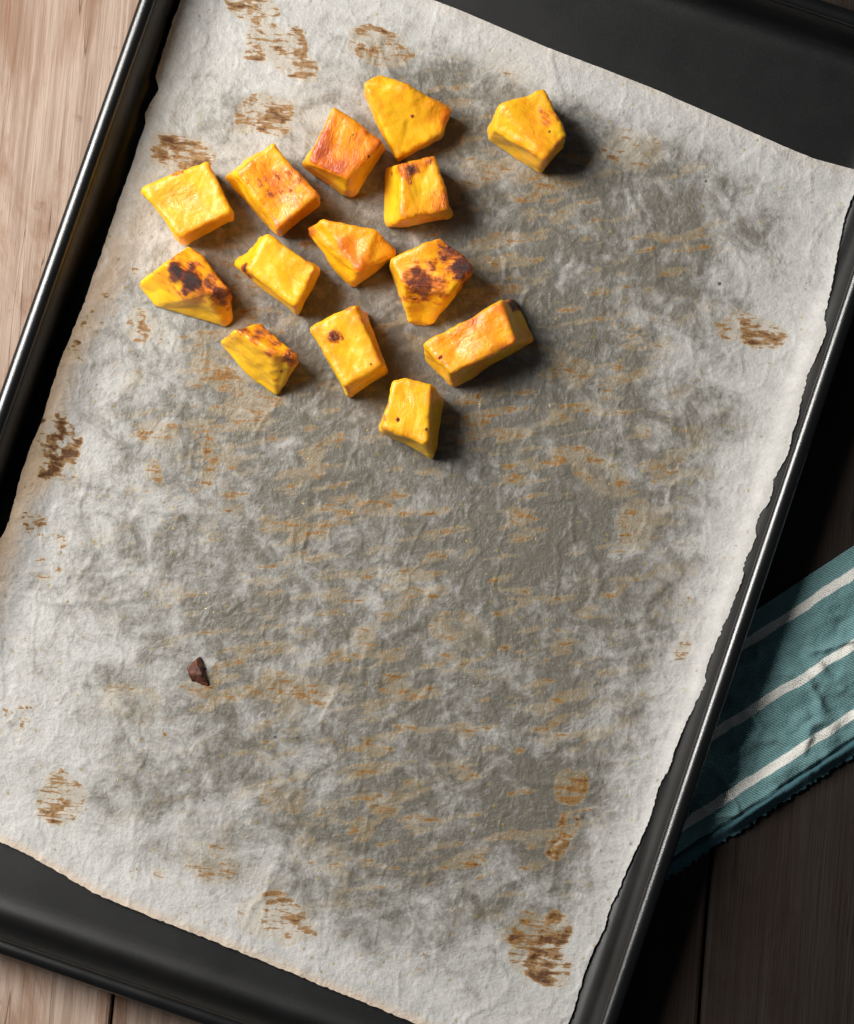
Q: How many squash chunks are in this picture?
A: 14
